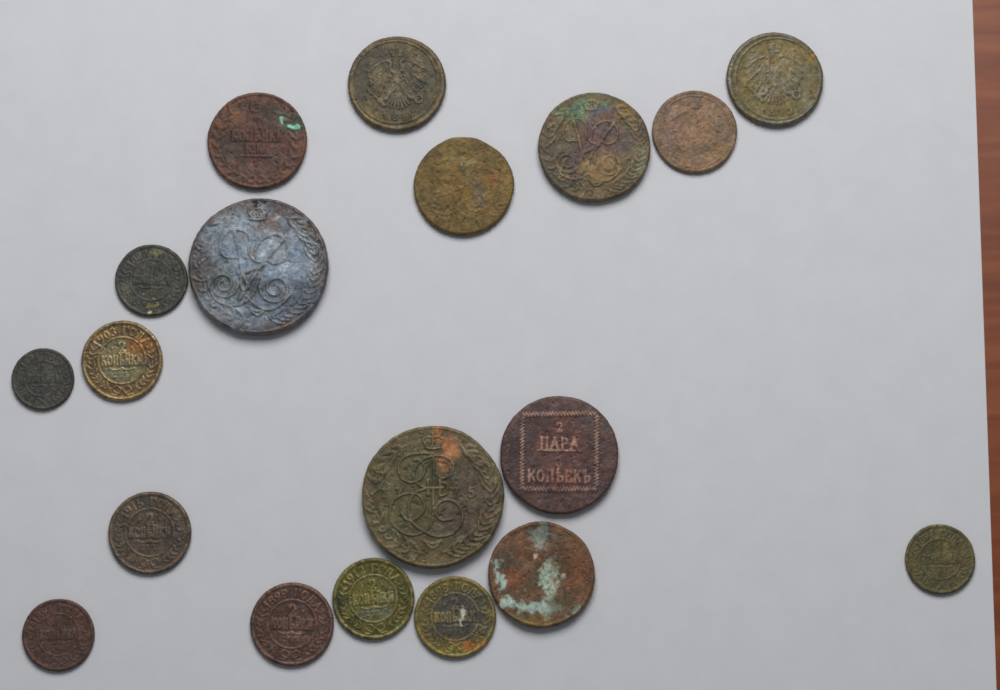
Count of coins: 19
